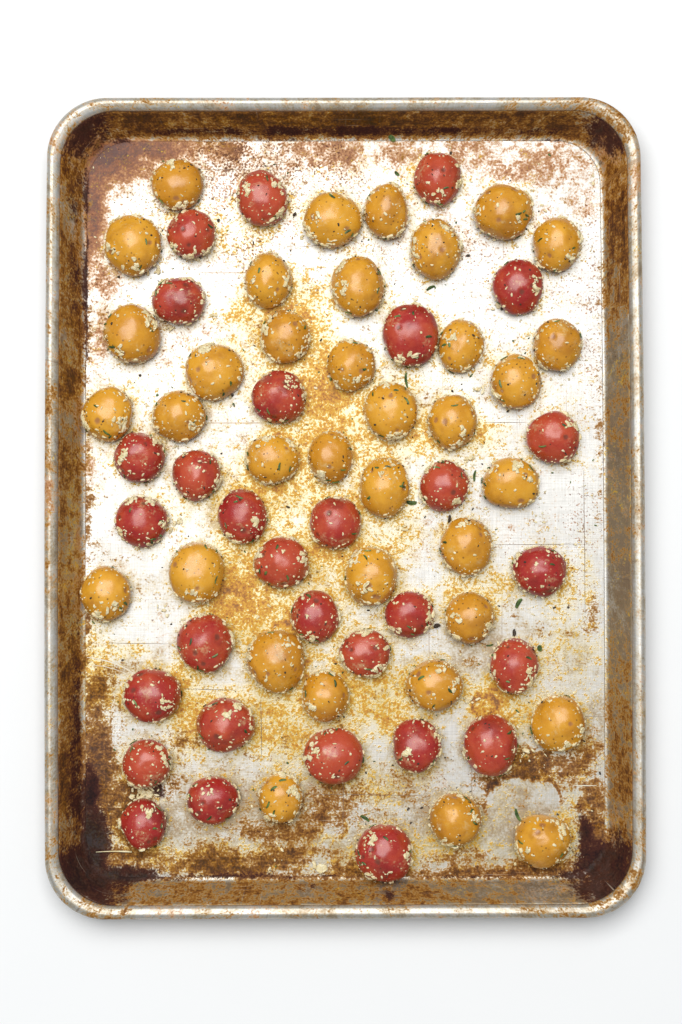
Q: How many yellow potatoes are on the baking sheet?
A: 36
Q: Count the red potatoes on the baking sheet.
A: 30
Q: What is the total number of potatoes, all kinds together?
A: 66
